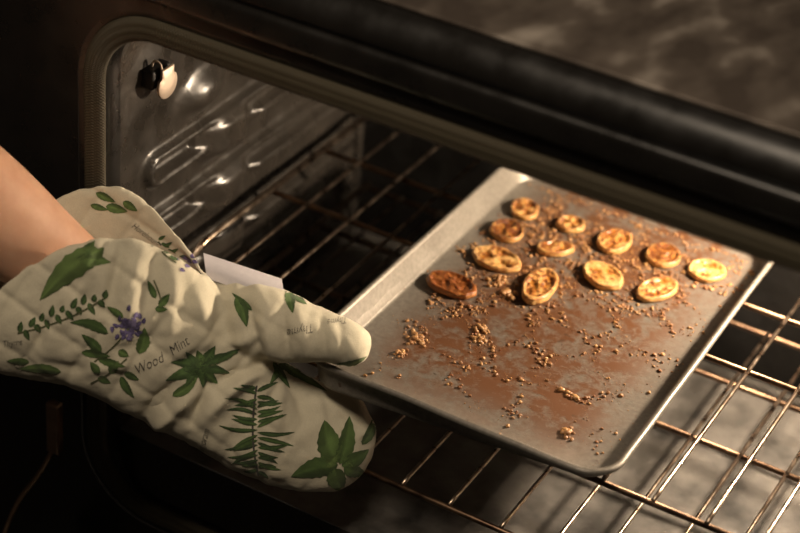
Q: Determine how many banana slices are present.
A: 12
